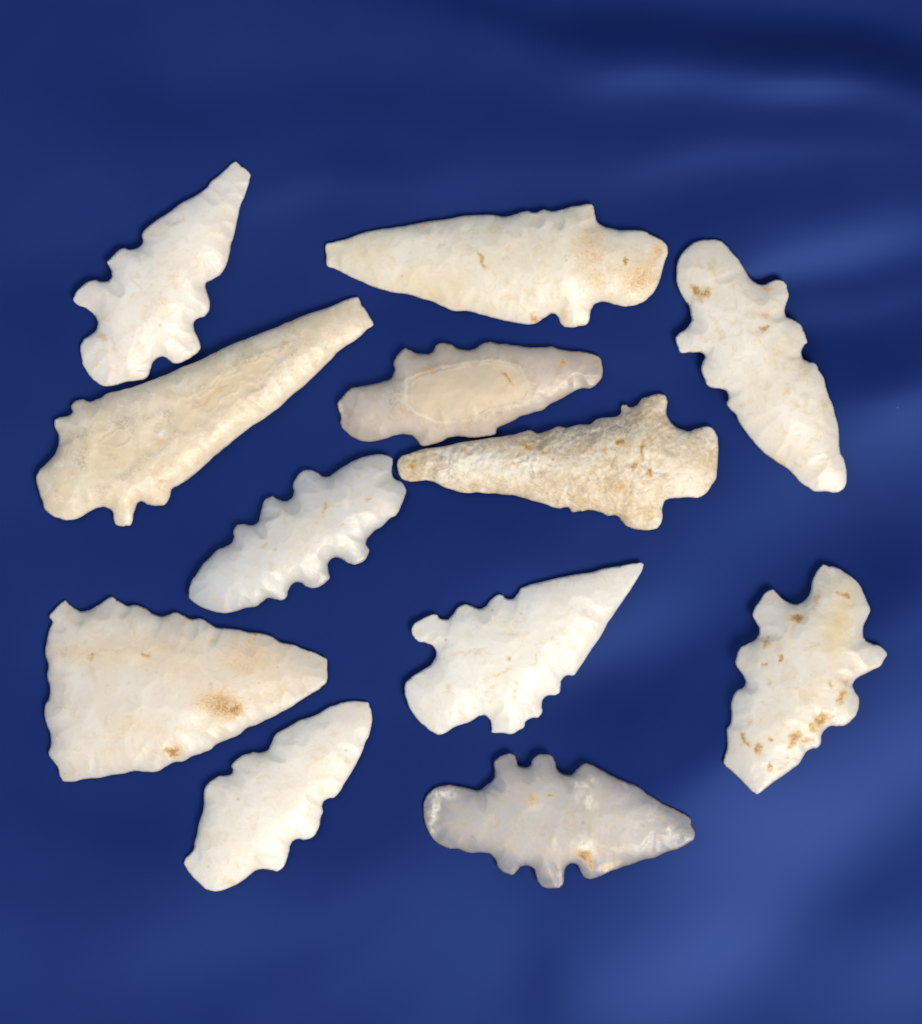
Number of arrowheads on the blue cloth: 12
